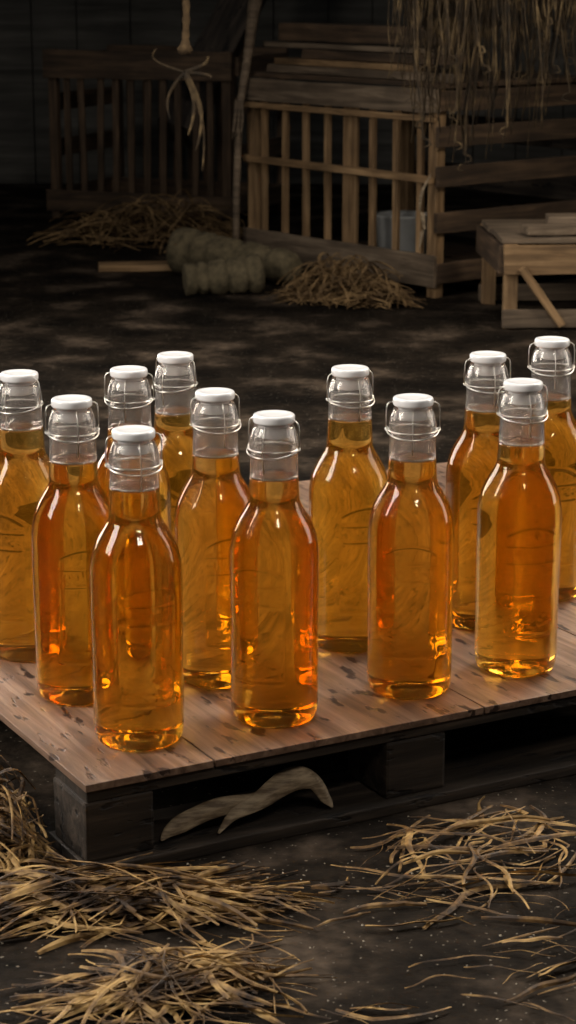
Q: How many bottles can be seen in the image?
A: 12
